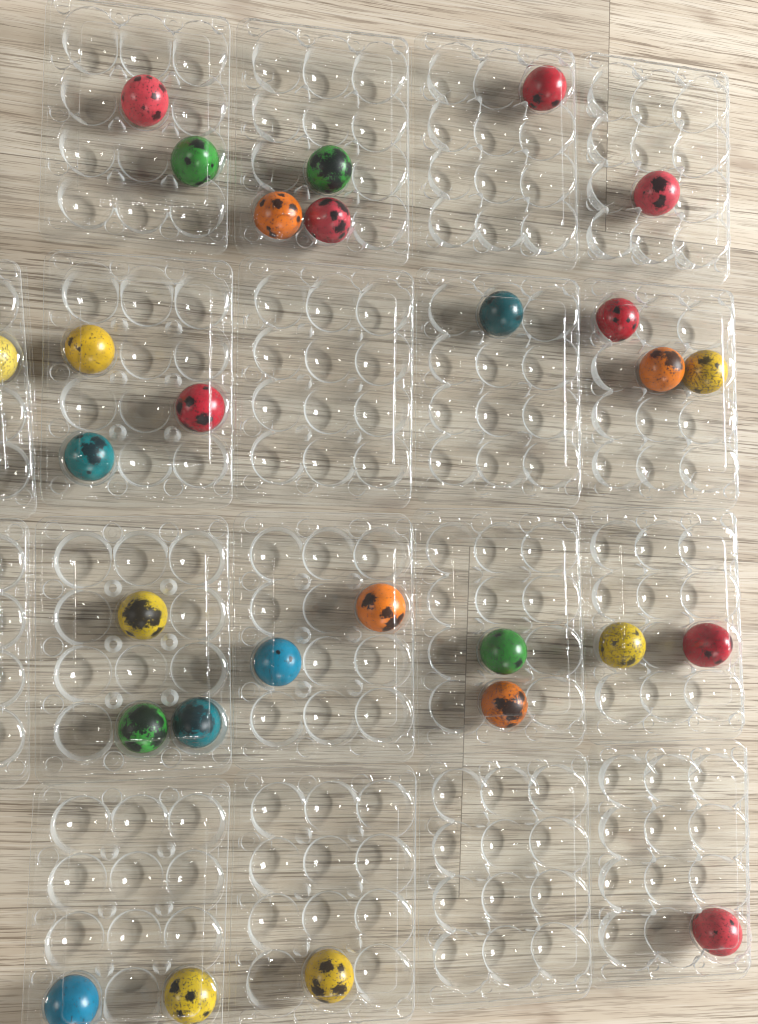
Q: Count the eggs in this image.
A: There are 28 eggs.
